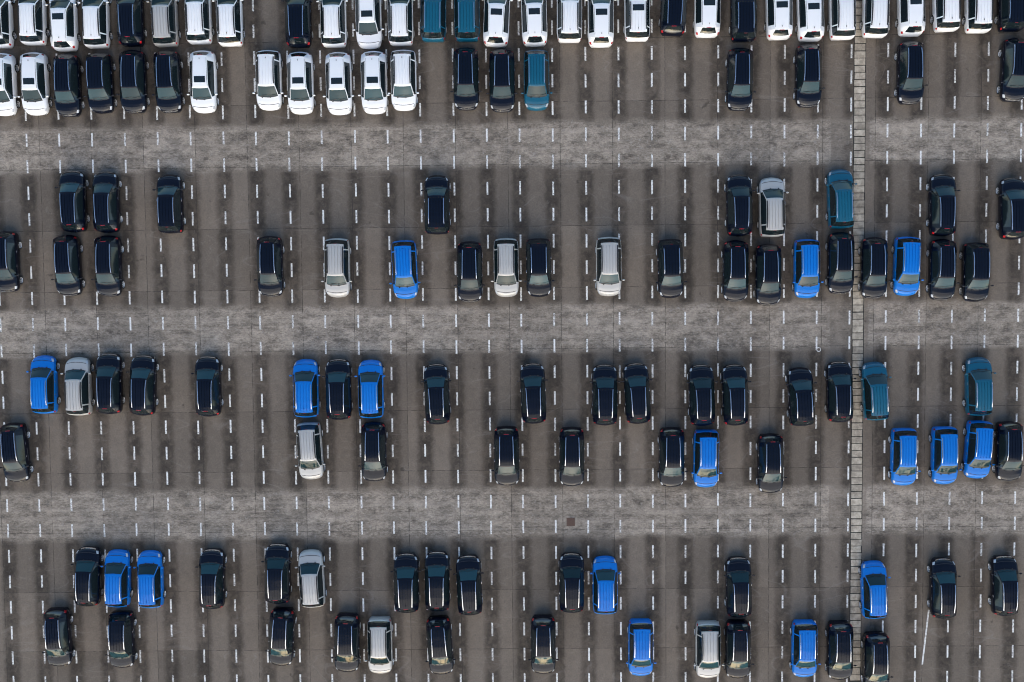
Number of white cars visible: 30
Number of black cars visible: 73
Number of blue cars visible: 16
